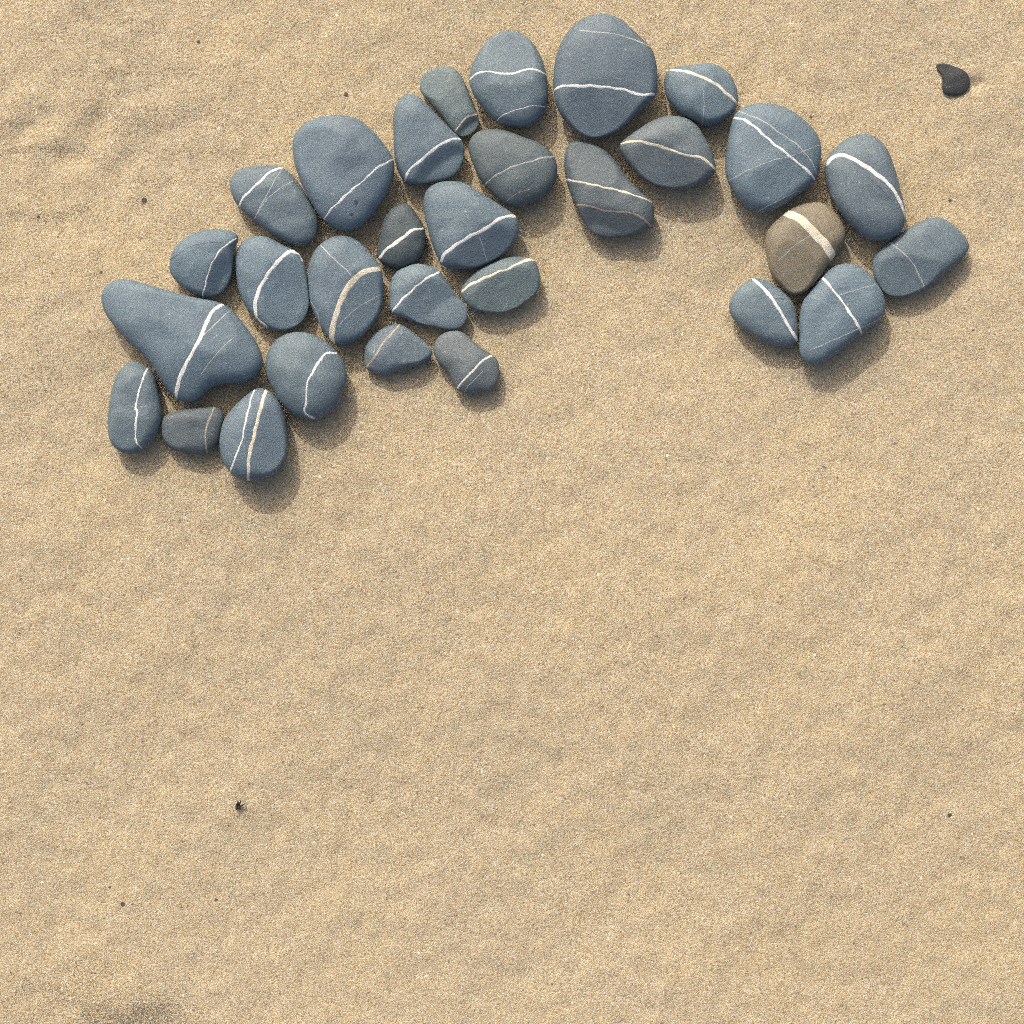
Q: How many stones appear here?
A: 31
